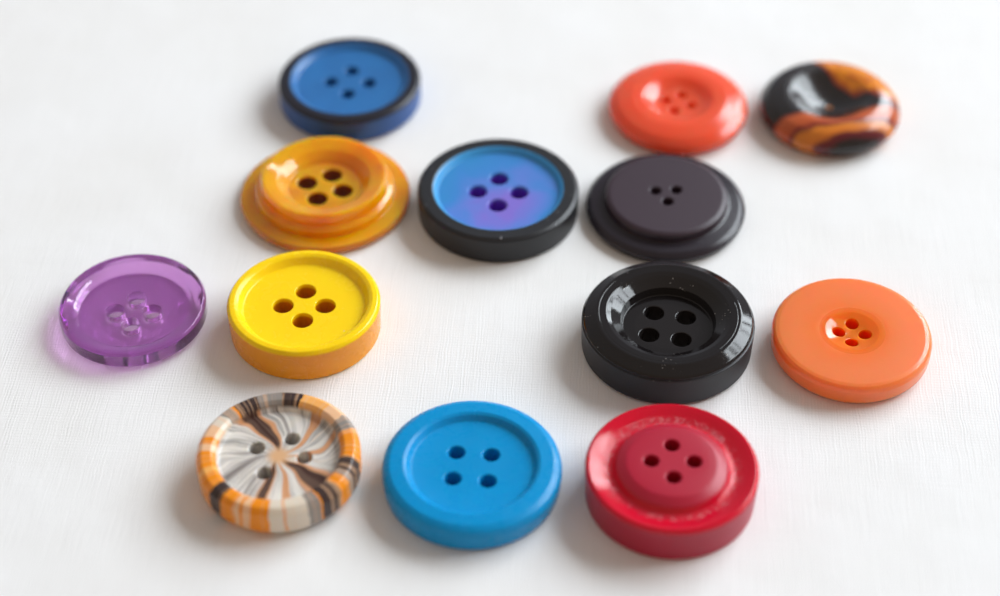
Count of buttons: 13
